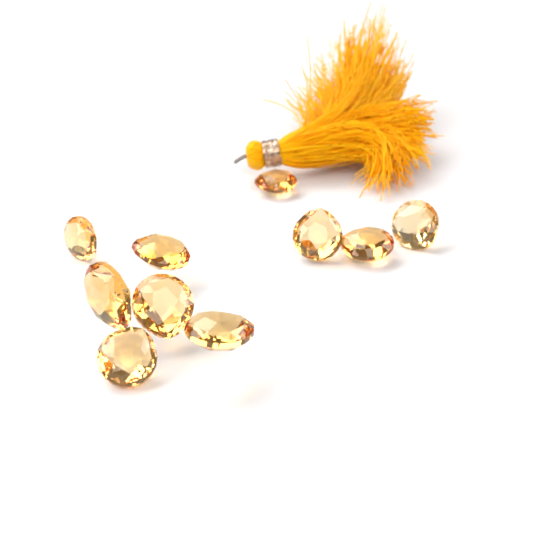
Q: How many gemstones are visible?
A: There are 10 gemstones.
